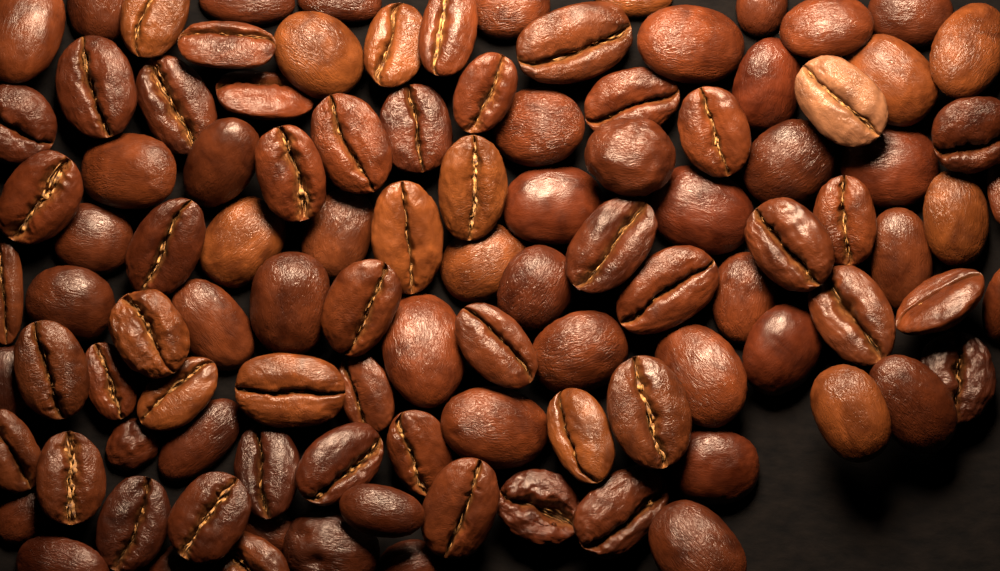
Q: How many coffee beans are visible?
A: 104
